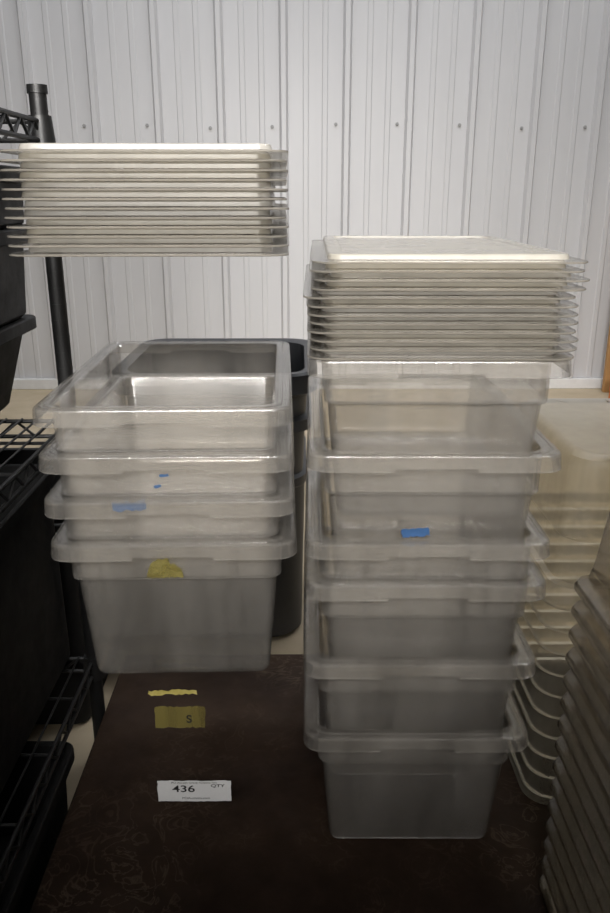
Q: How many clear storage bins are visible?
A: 10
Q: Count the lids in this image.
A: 24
